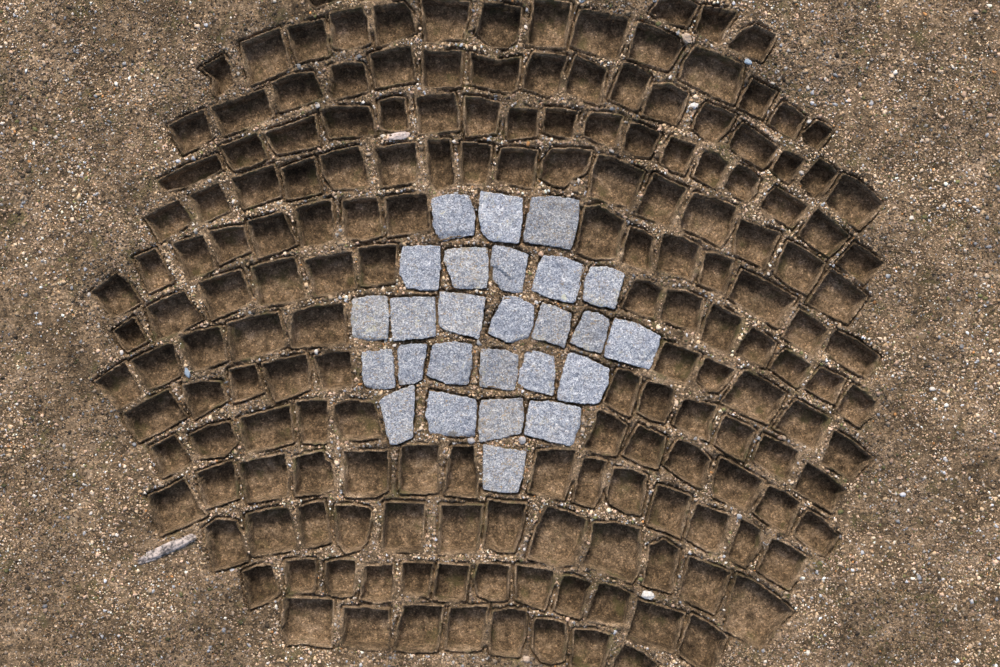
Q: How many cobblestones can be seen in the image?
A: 26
